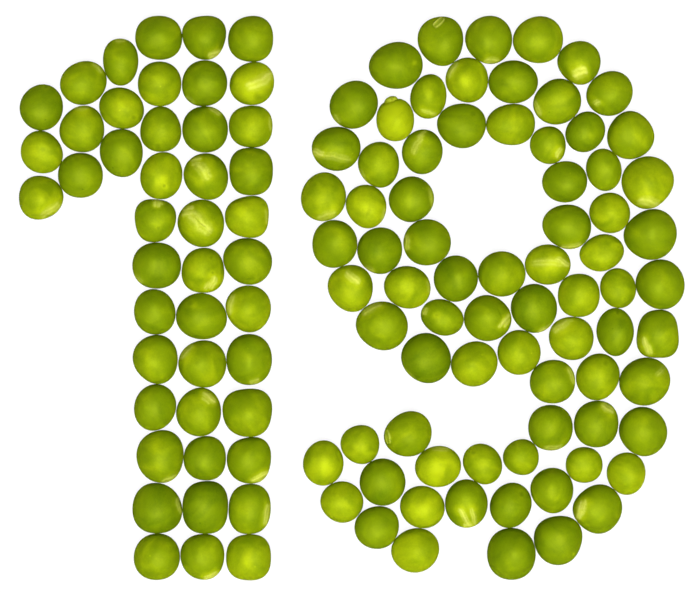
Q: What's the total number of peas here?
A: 121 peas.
